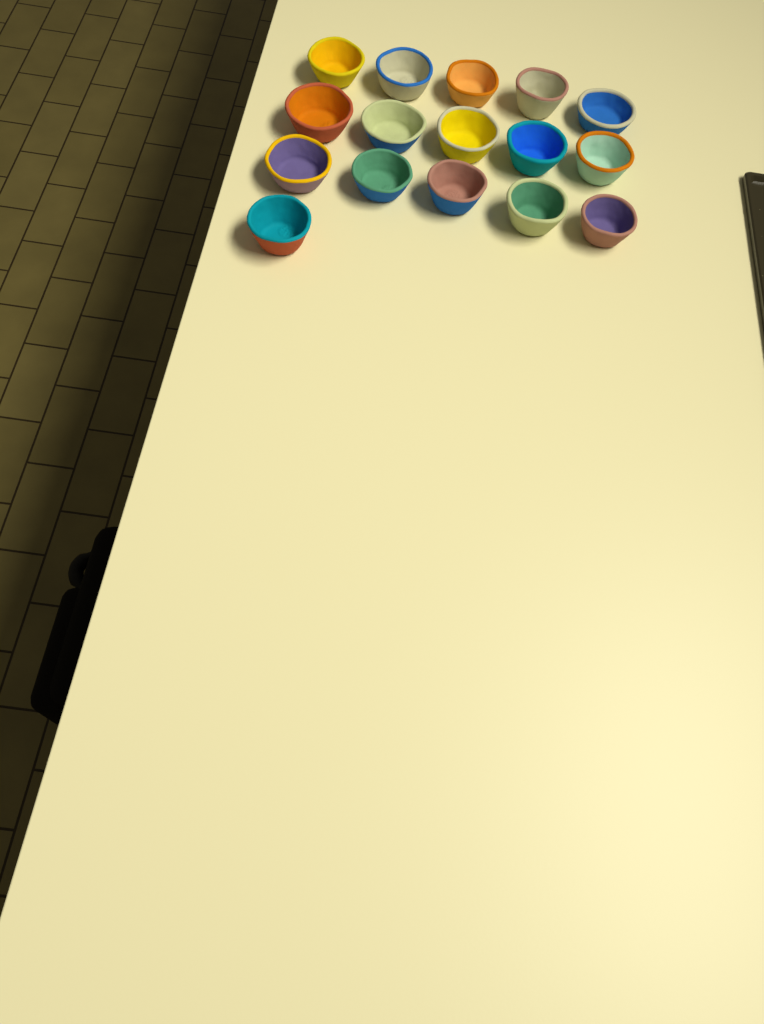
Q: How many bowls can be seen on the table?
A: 16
